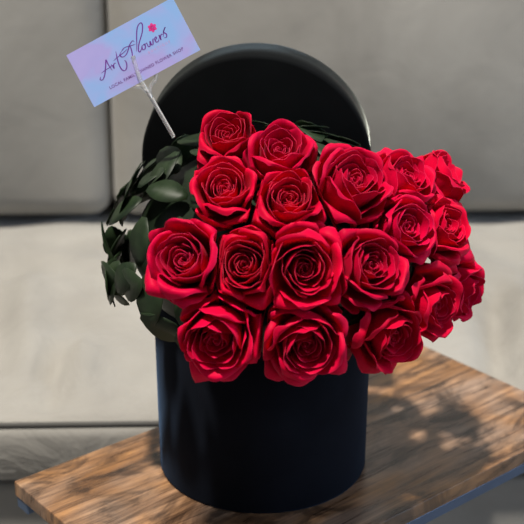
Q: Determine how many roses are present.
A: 18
